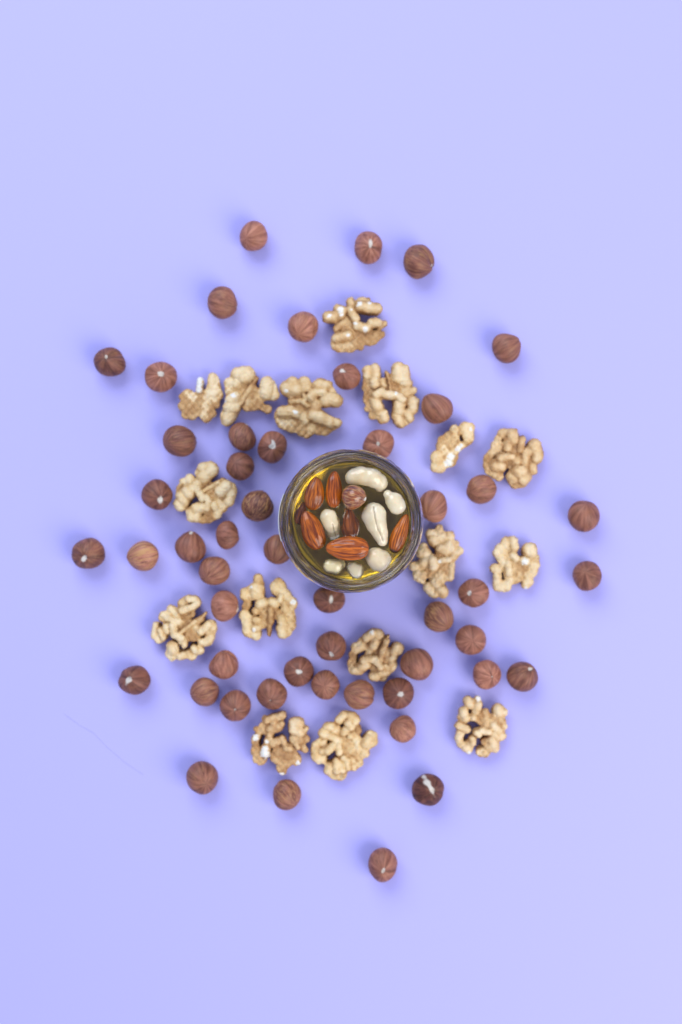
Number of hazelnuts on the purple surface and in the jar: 51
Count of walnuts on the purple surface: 16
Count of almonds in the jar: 7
